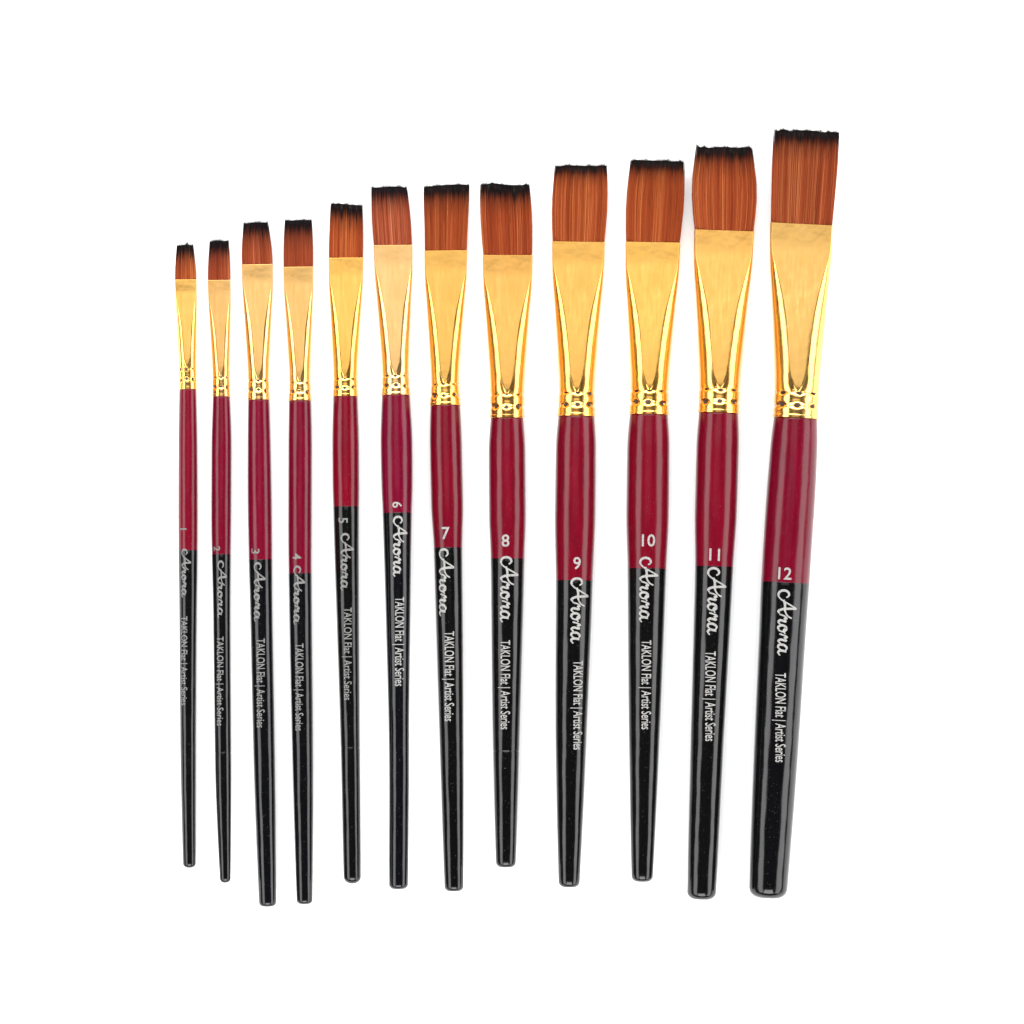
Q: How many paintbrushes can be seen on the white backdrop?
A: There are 12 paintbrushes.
